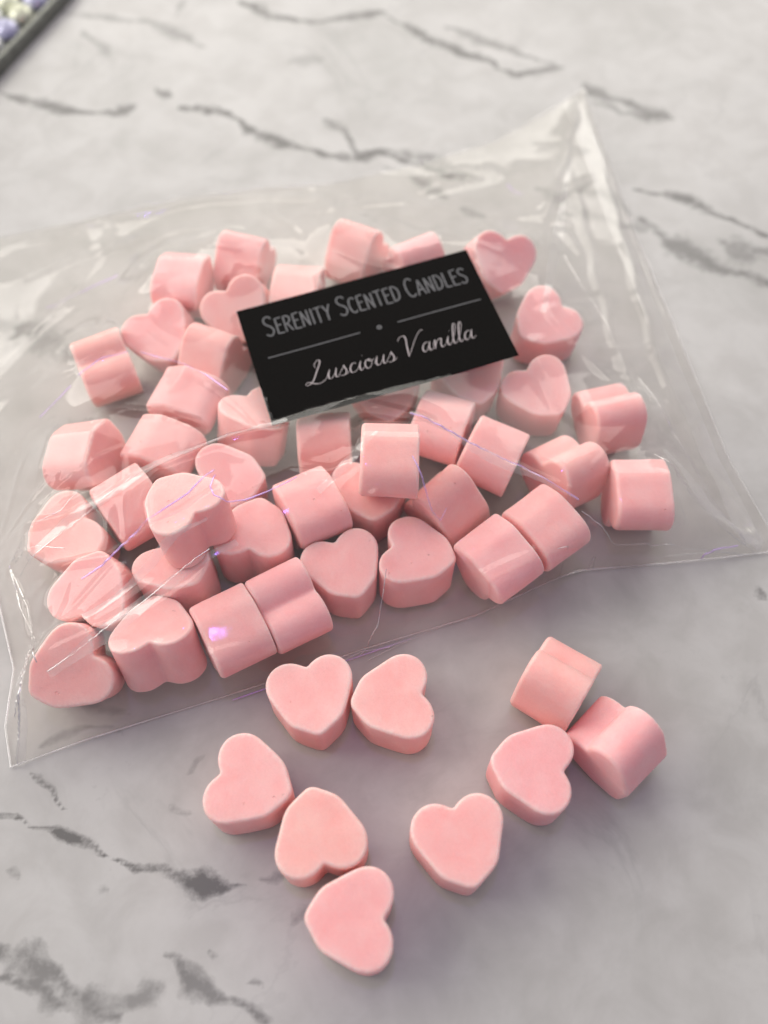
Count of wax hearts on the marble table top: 52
